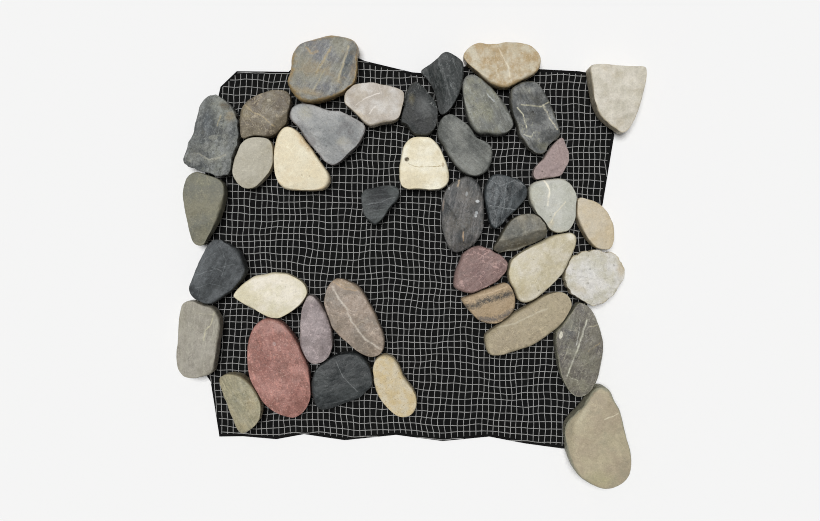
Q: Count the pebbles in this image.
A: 39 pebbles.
